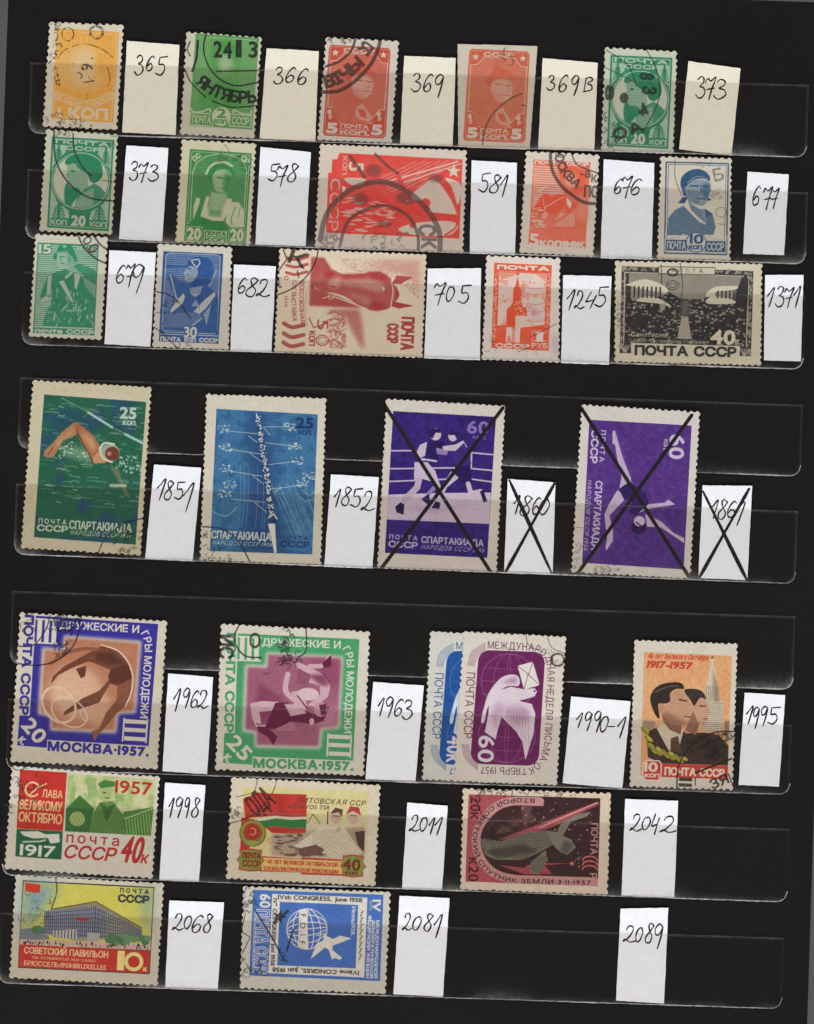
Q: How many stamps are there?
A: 29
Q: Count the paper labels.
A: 29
